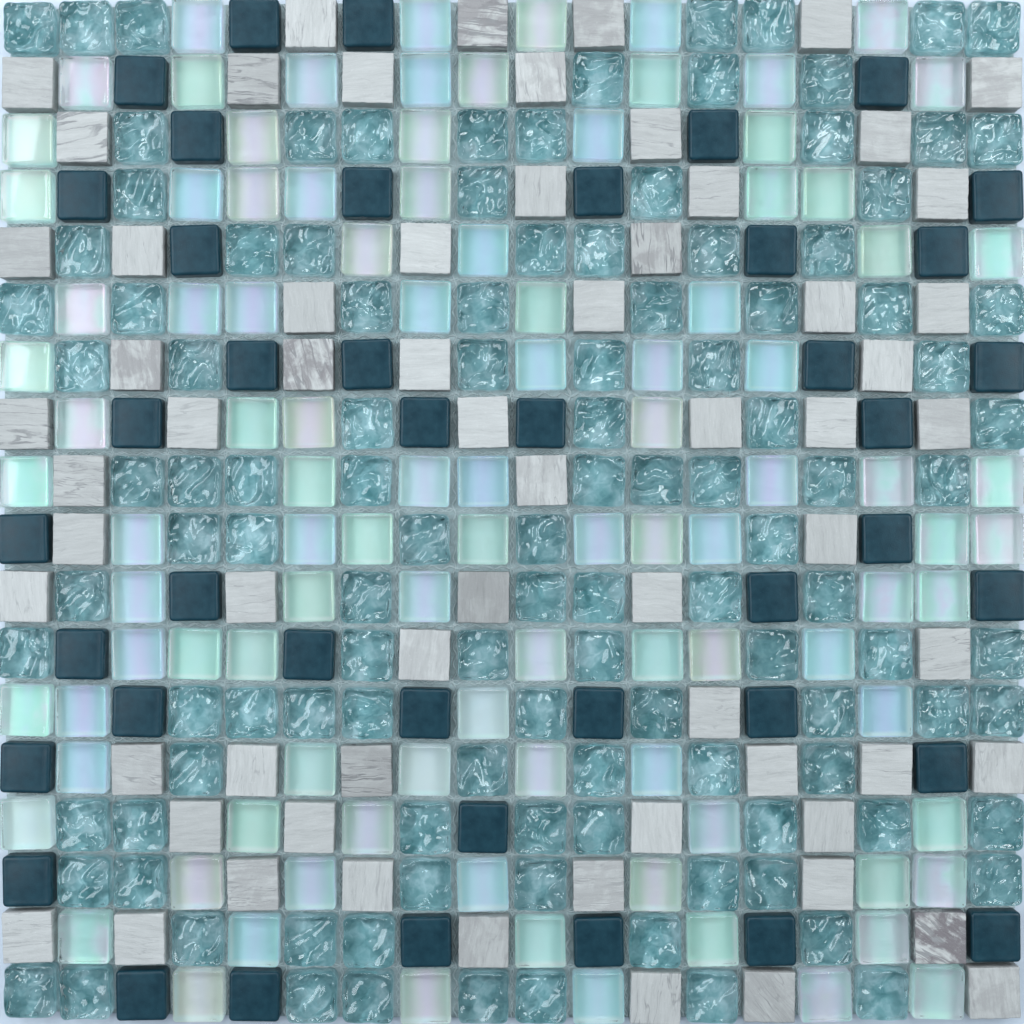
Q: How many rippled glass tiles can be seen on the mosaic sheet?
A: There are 116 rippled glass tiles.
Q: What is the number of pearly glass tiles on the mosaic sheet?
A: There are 101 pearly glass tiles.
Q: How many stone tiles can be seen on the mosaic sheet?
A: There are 65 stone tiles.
